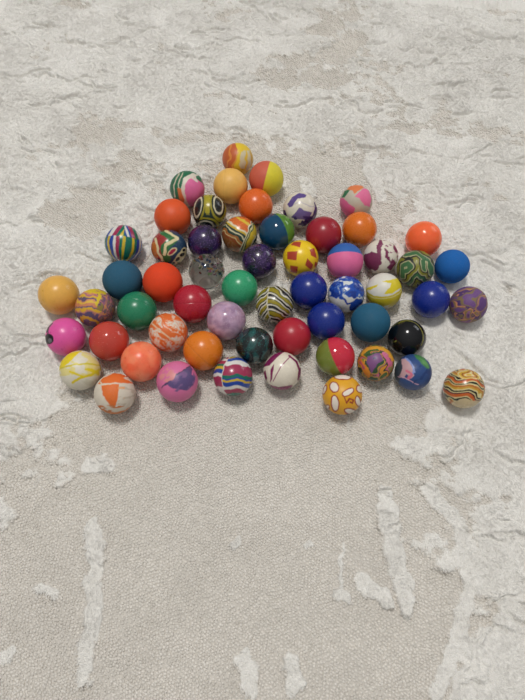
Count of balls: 58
